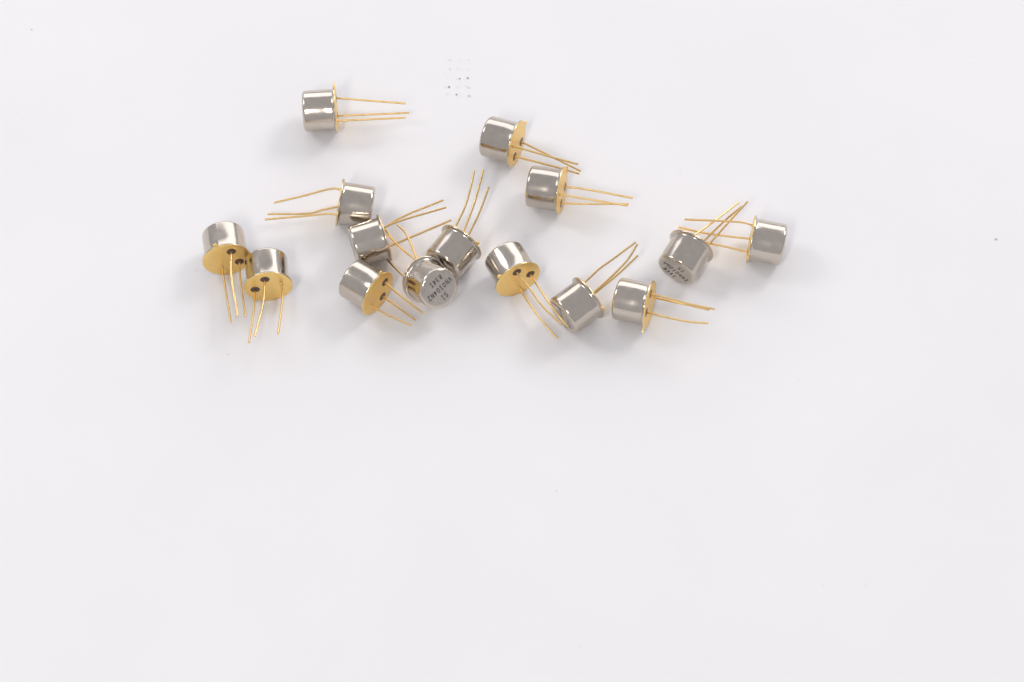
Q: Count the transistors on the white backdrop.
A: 15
